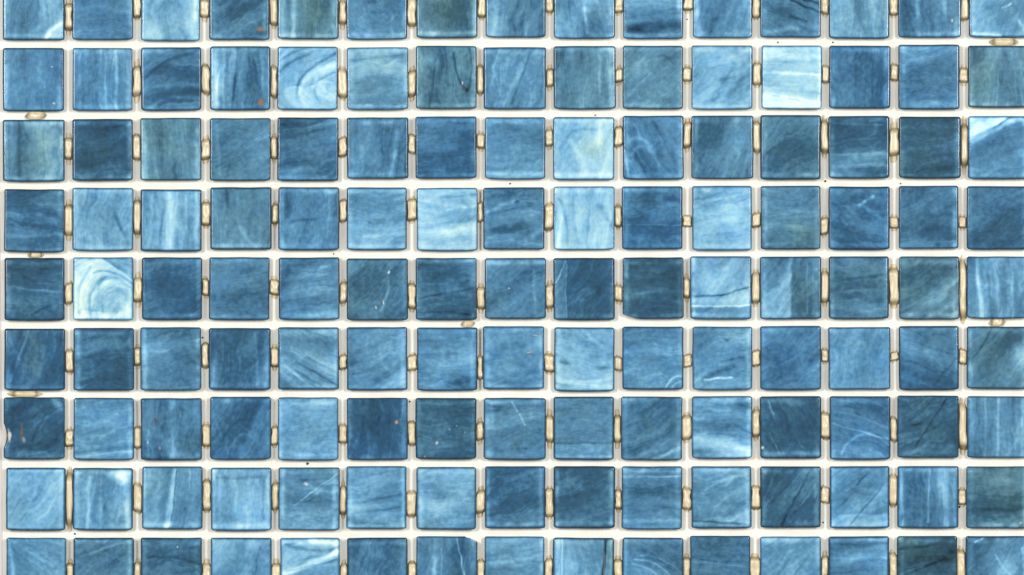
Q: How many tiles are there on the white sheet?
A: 135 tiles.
